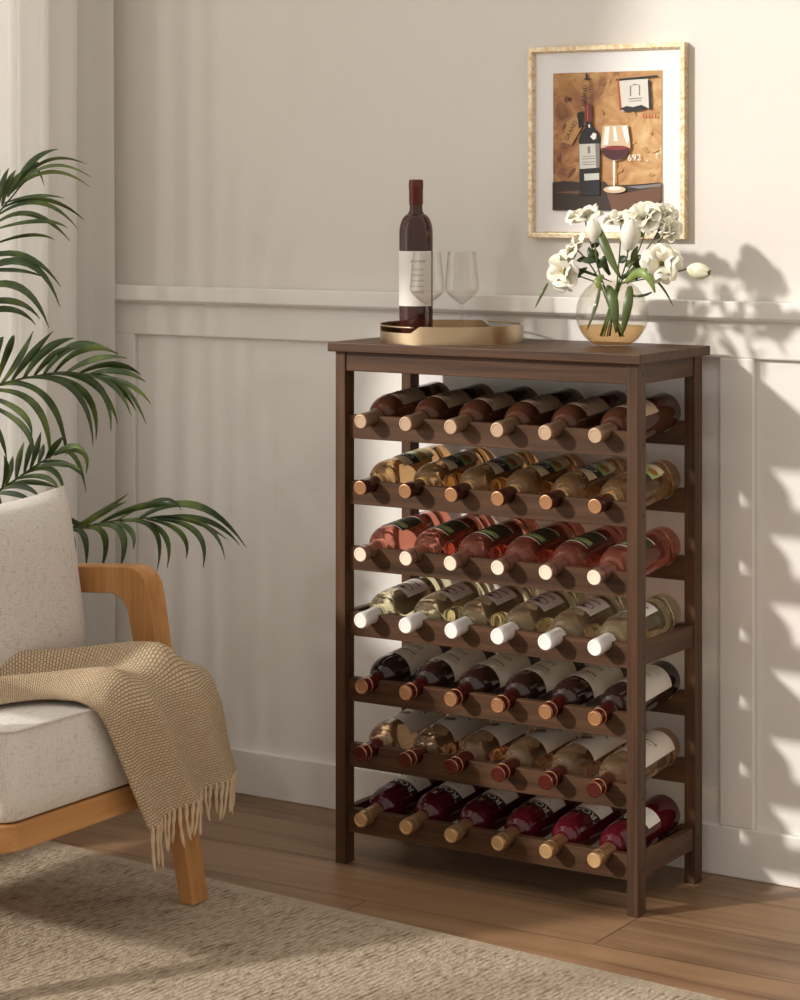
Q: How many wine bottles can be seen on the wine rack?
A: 43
